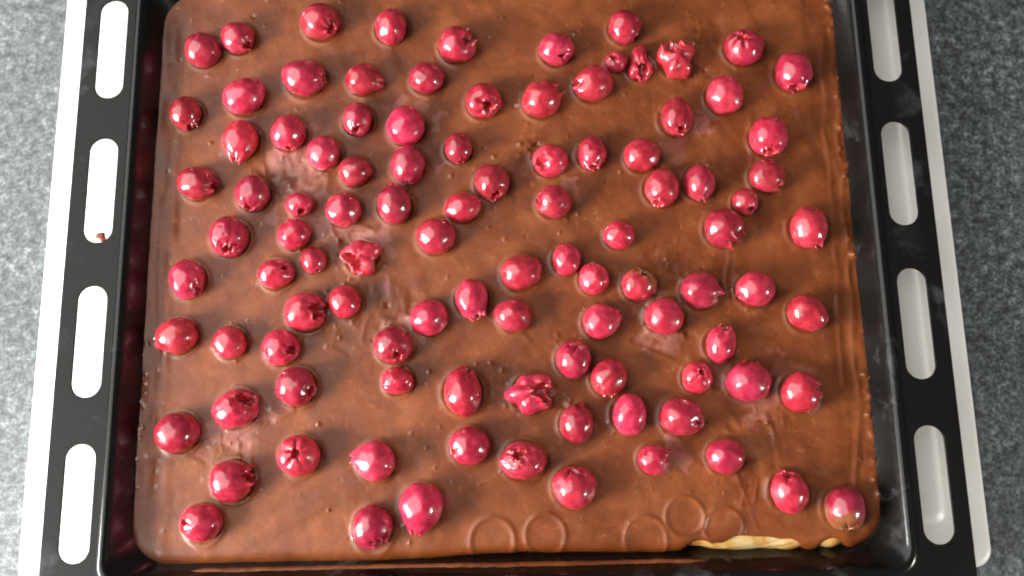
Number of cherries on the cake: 102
